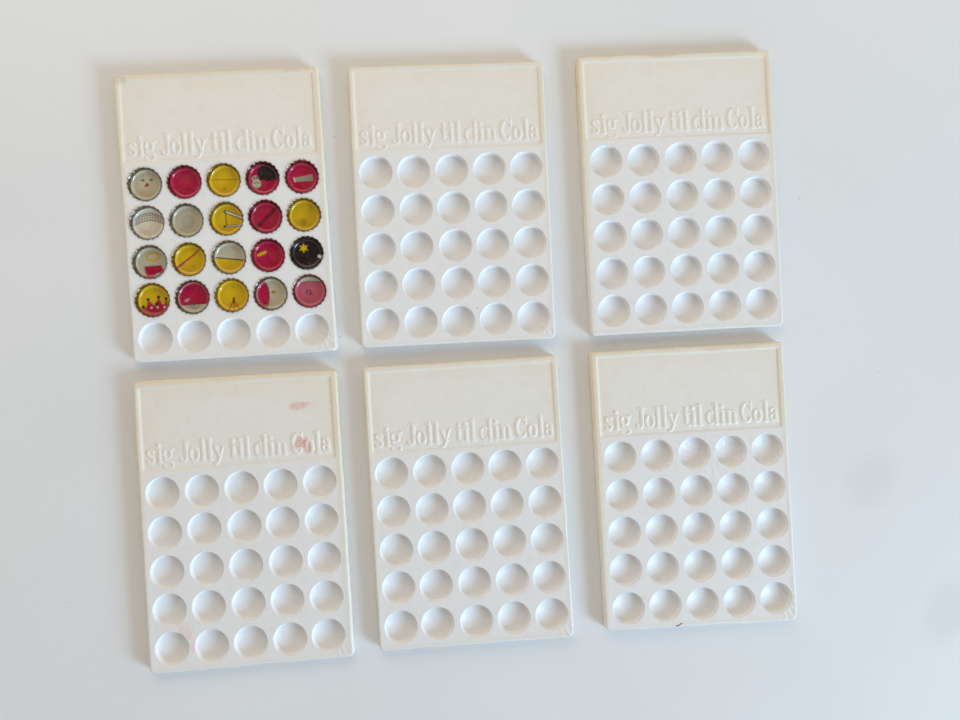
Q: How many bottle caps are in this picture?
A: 20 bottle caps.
